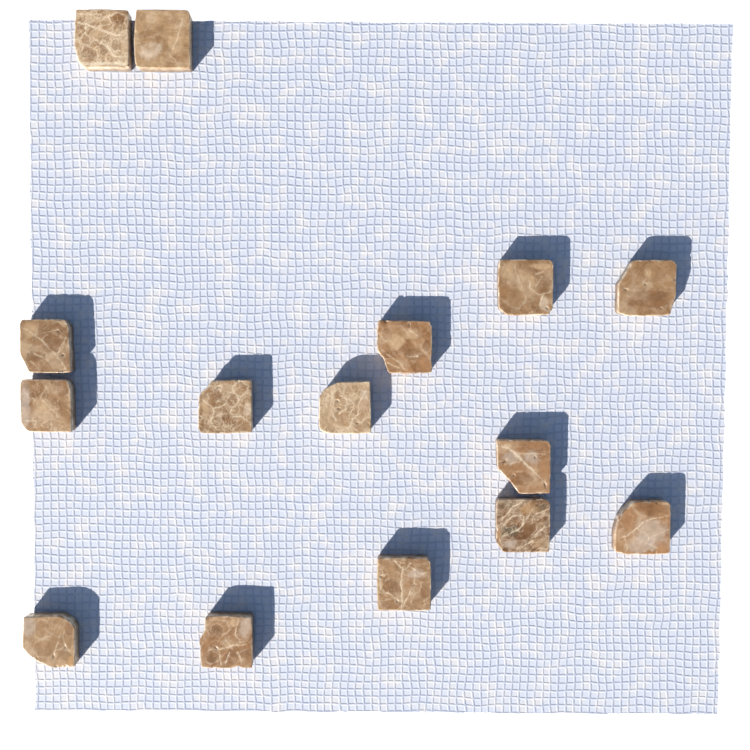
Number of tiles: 15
